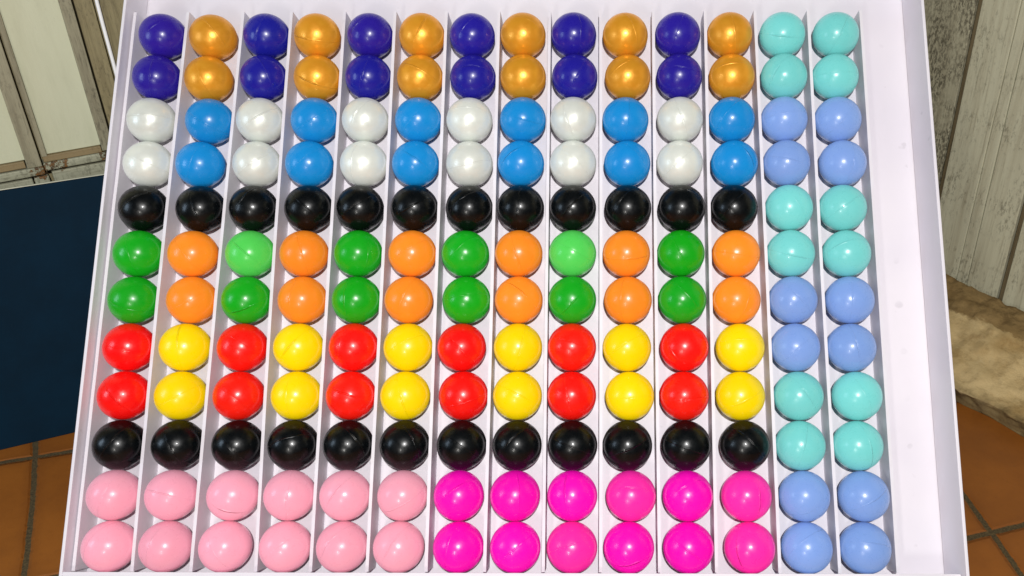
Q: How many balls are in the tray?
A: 168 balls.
